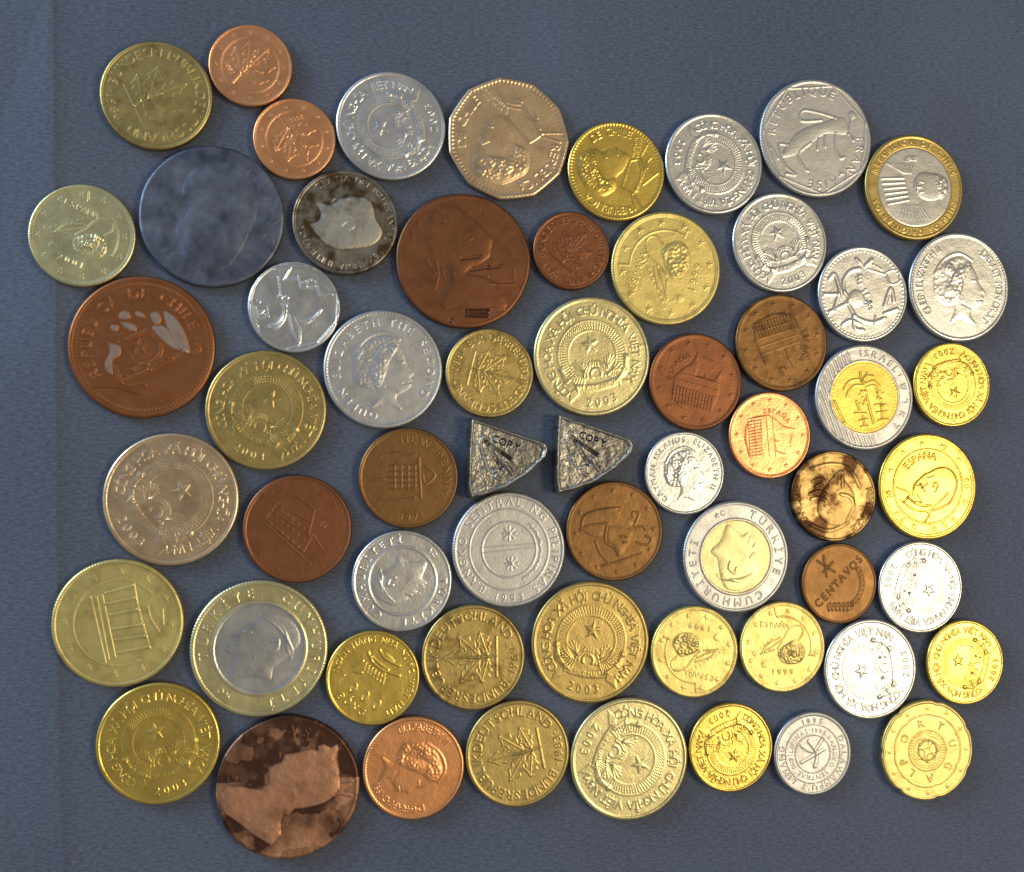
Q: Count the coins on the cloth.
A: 58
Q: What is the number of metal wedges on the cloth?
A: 2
